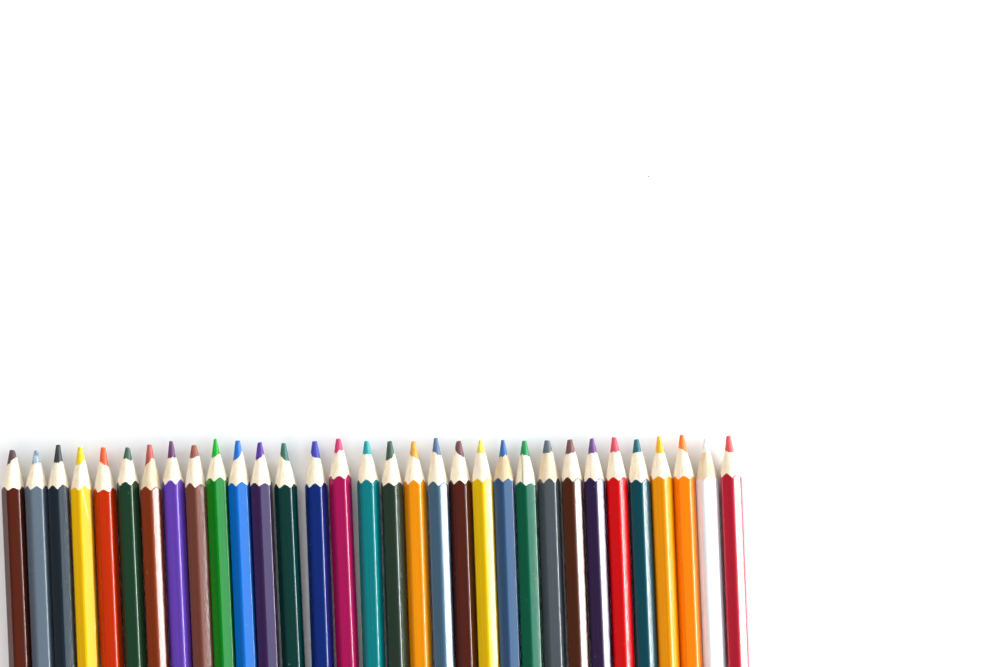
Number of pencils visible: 32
